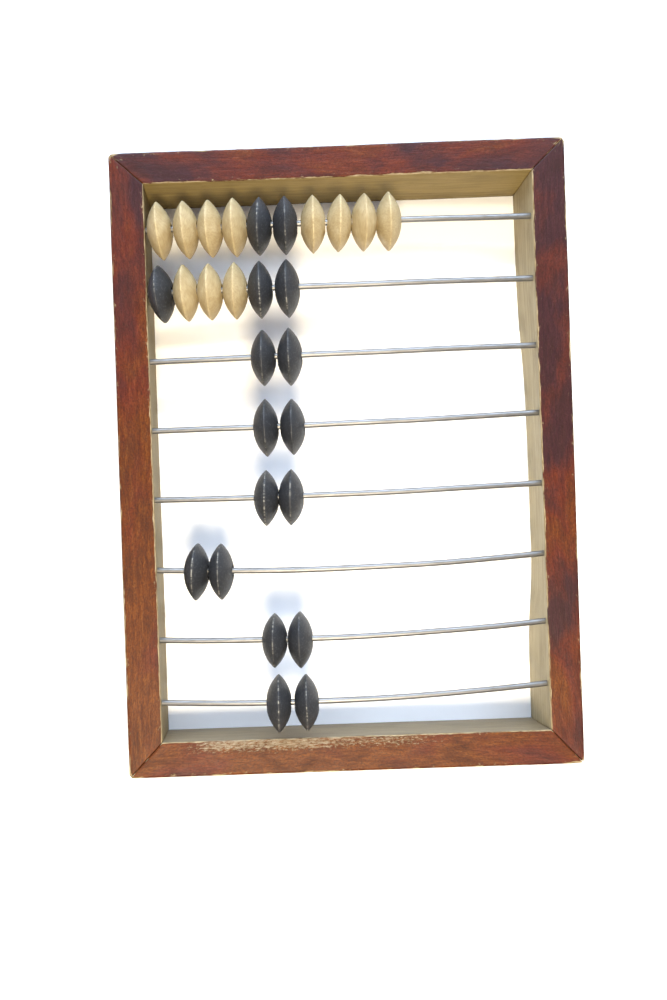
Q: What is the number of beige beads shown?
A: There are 11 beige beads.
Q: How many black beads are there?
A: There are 17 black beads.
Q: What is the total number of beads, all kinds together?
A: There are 28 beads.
